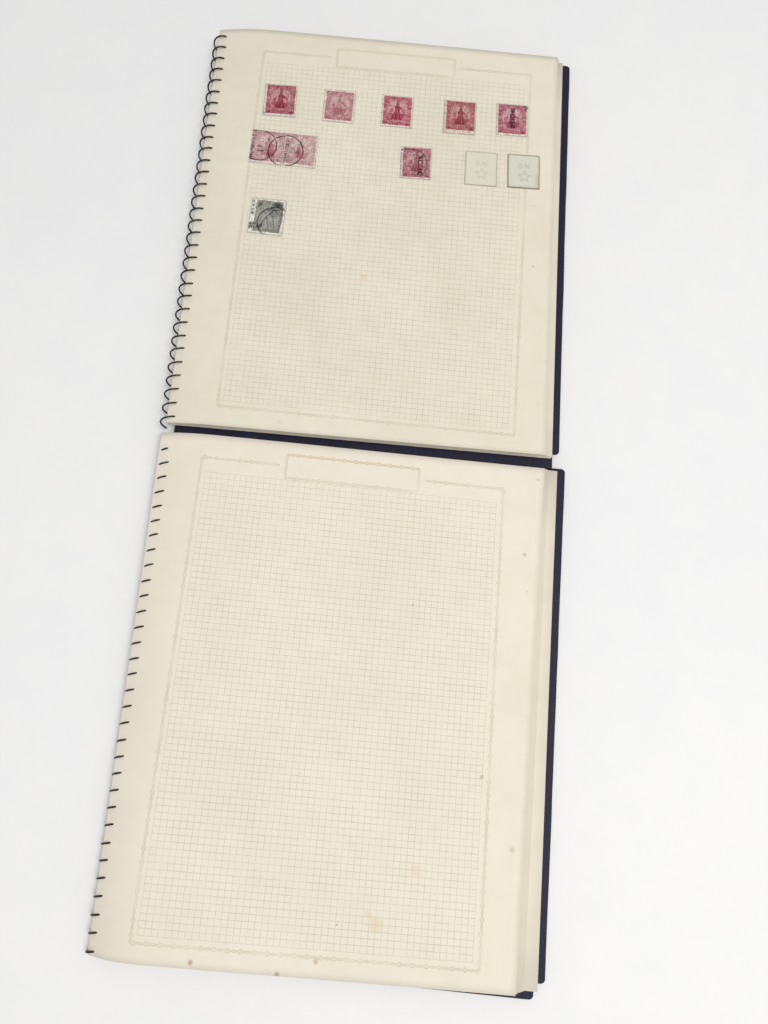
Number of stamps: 11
